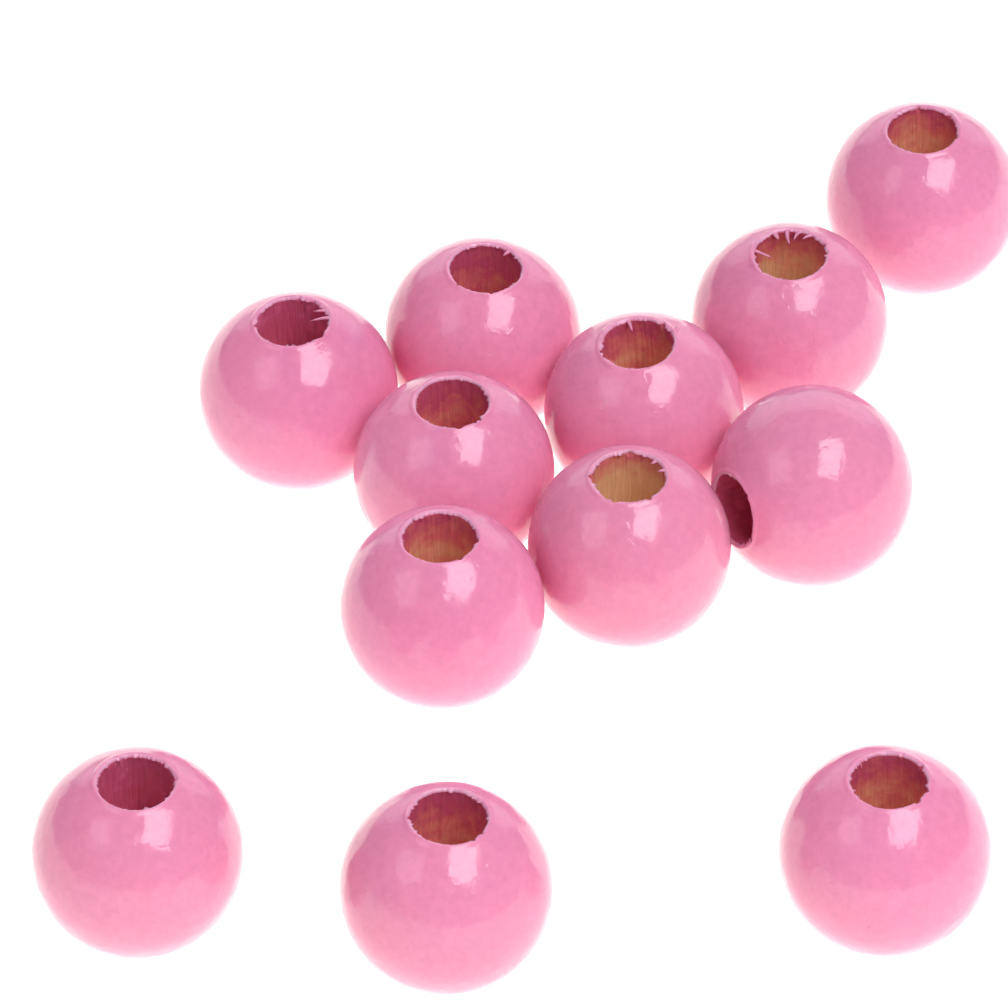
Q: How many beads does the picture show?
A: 12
